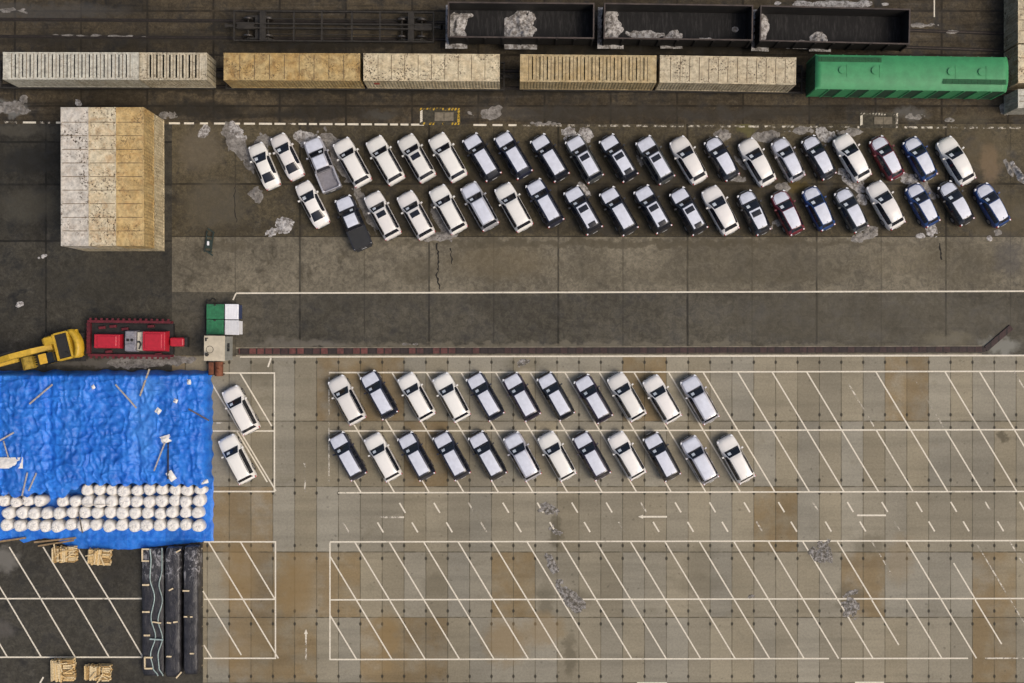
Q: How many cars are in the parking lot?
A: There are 68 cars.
